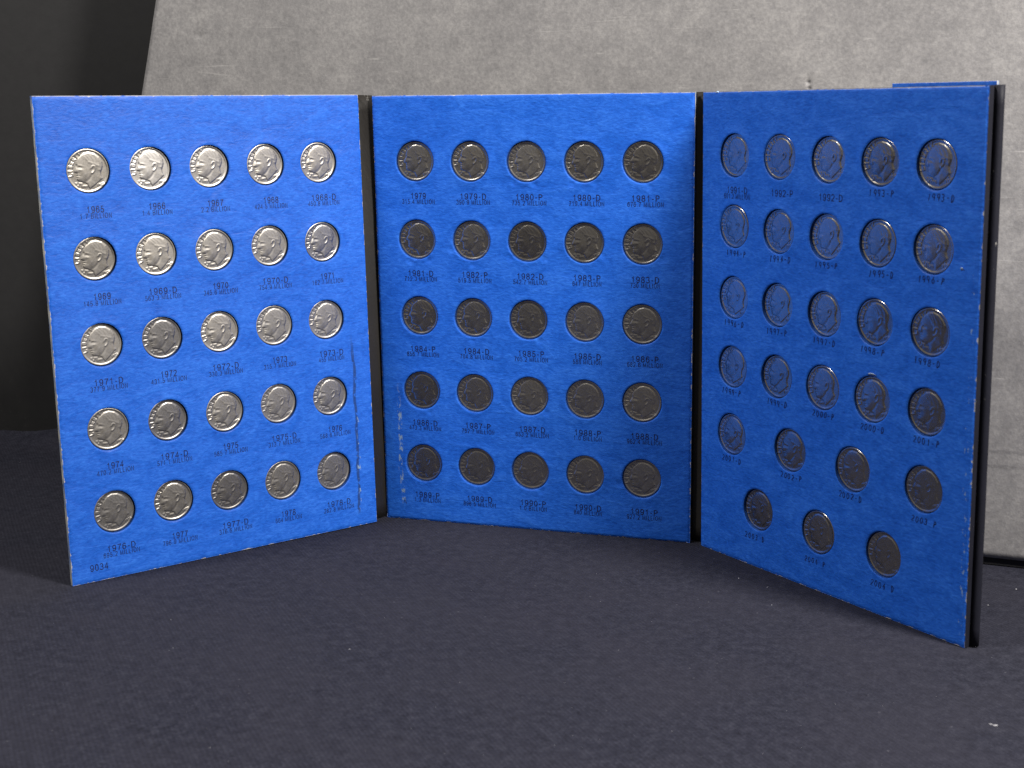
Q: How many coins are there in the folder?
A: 77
